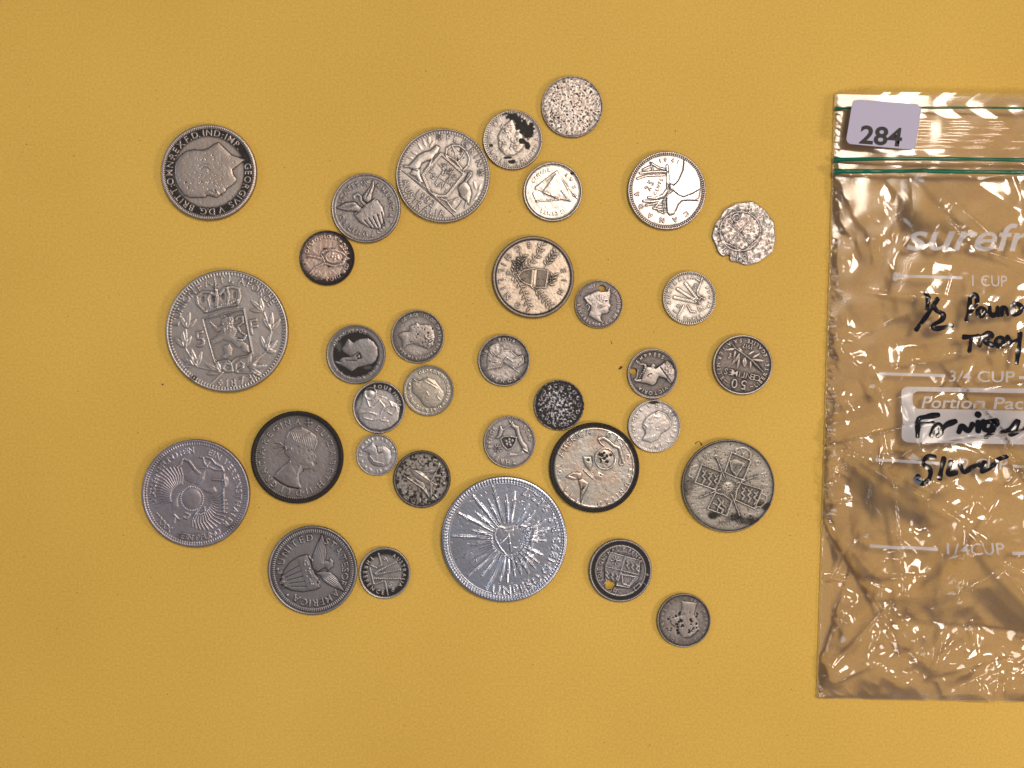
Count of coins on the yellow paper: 34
